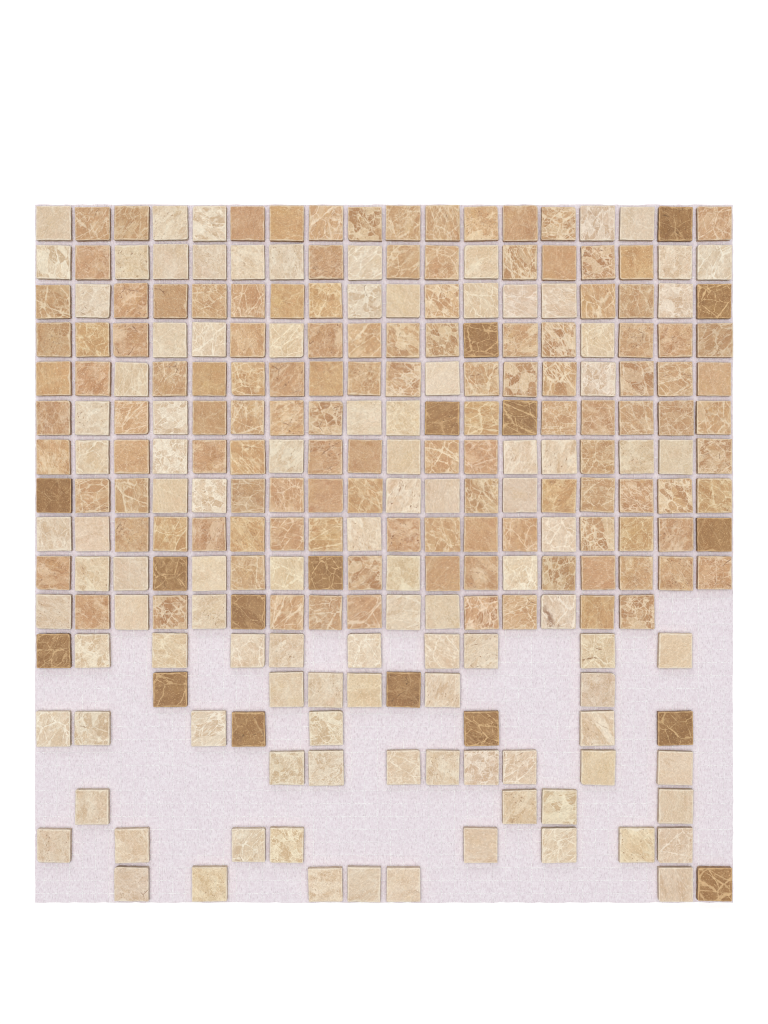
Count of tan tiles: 124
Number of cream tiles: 107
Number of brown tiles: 17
